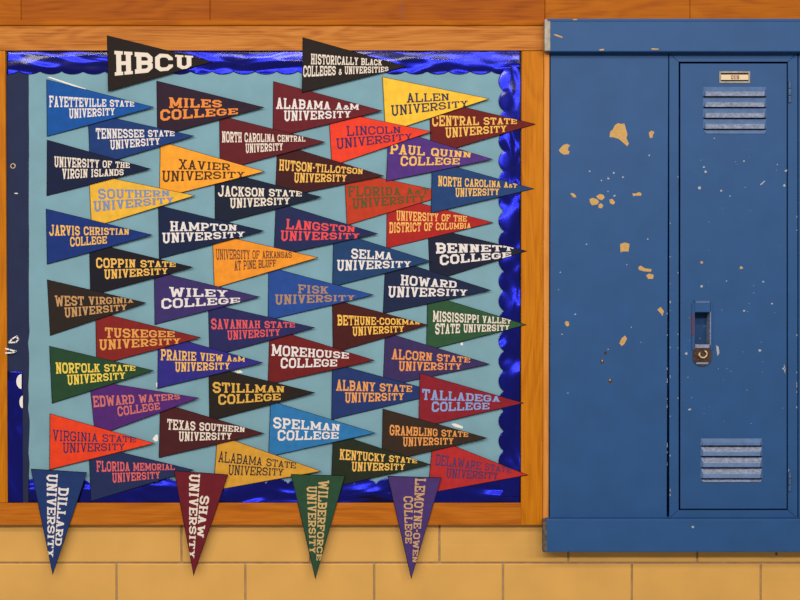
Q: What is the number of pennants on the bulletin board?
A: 54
